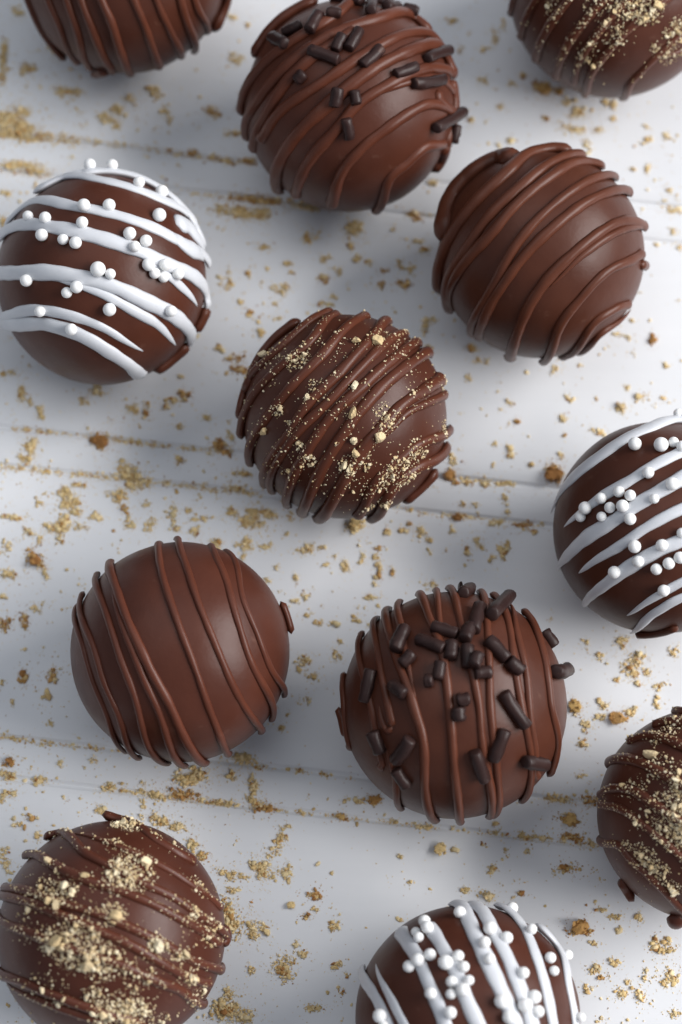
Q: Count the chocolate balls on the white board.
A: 12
